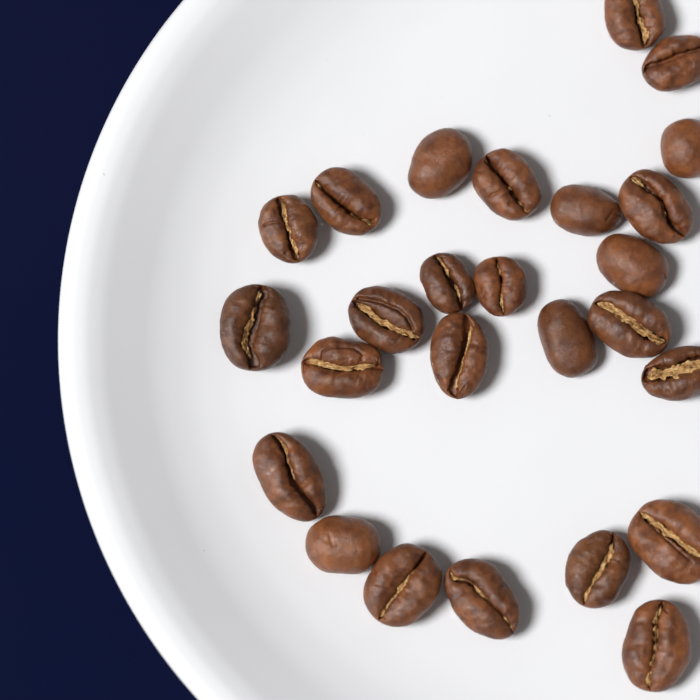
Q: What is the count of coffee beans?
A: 26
